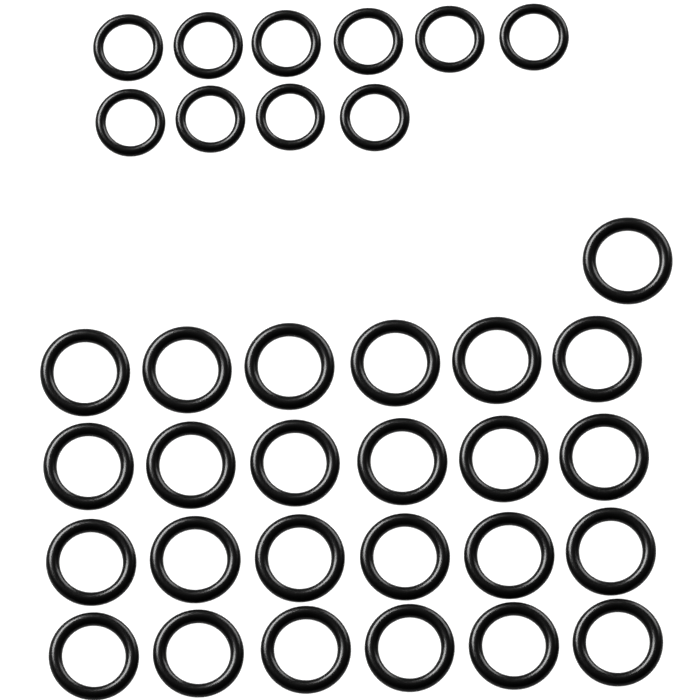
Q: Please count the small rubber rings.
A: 10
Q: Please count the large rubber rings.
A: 25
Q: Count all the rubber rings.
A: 35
